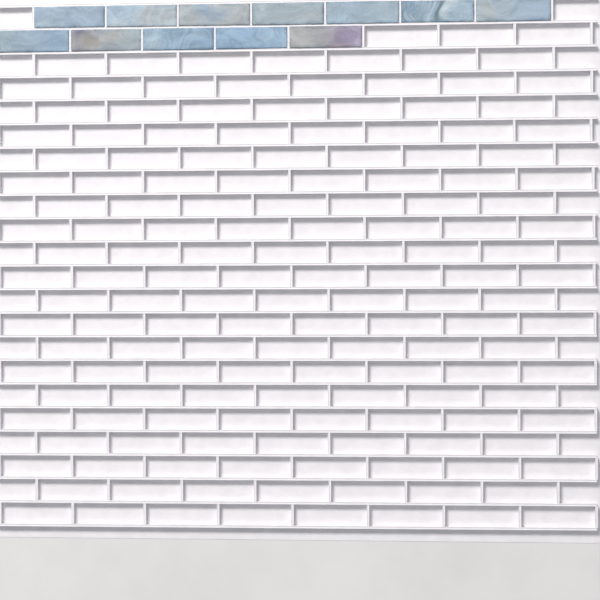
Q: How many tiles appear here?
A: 12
